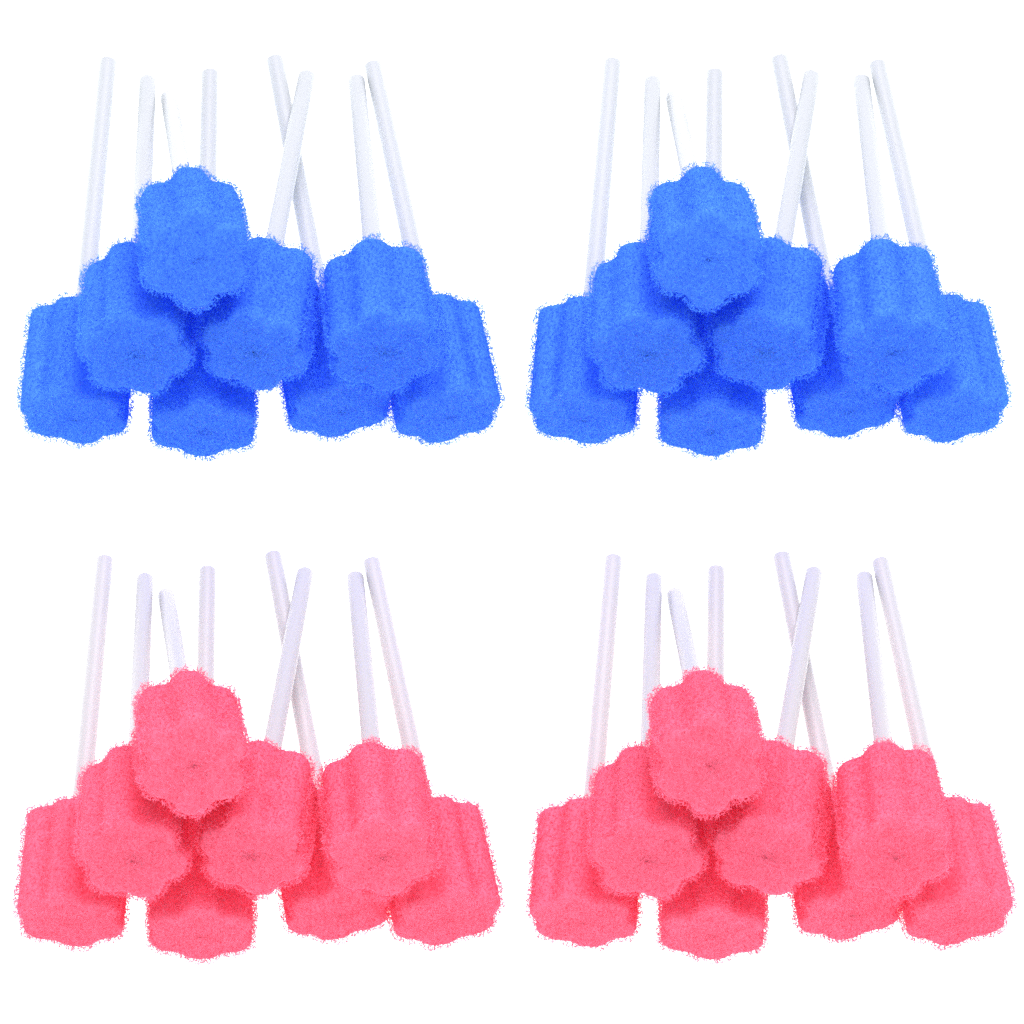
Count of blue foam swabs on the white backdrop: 16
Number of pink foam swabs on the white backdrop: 16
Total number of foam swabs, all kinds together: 32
